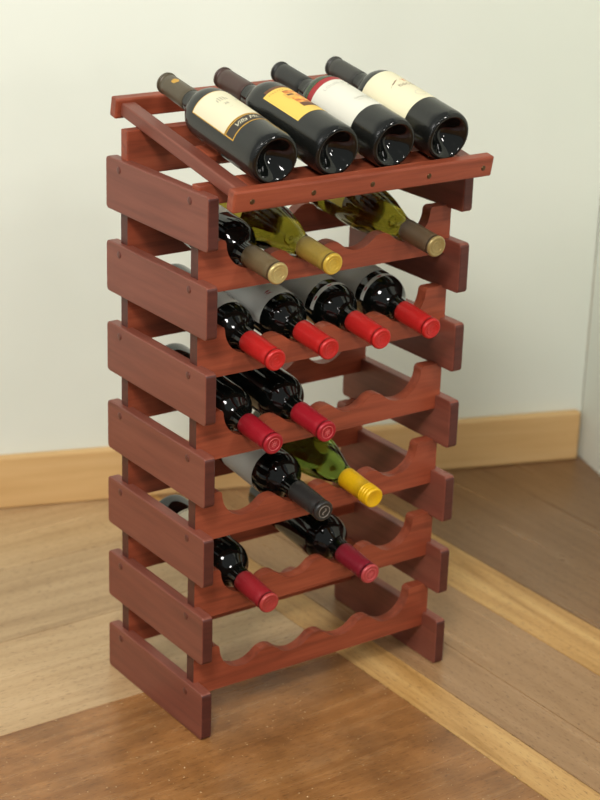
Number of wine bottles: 17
